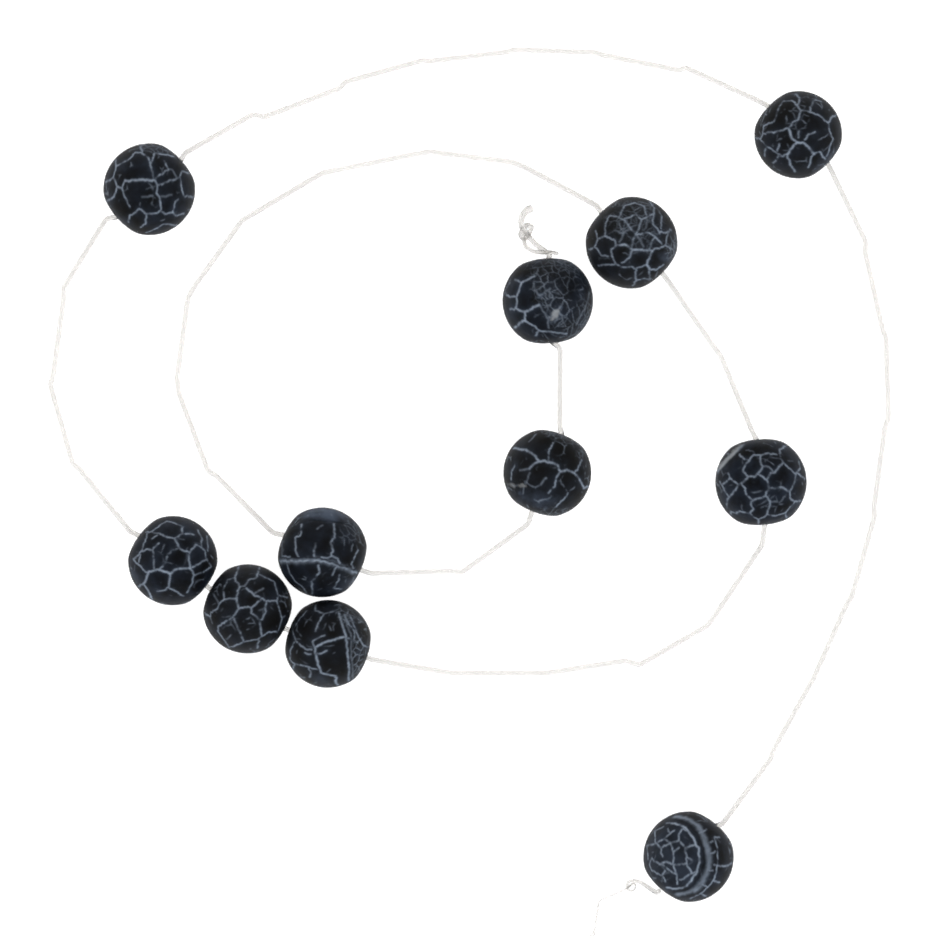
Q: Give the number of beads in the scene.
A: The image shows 11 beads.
